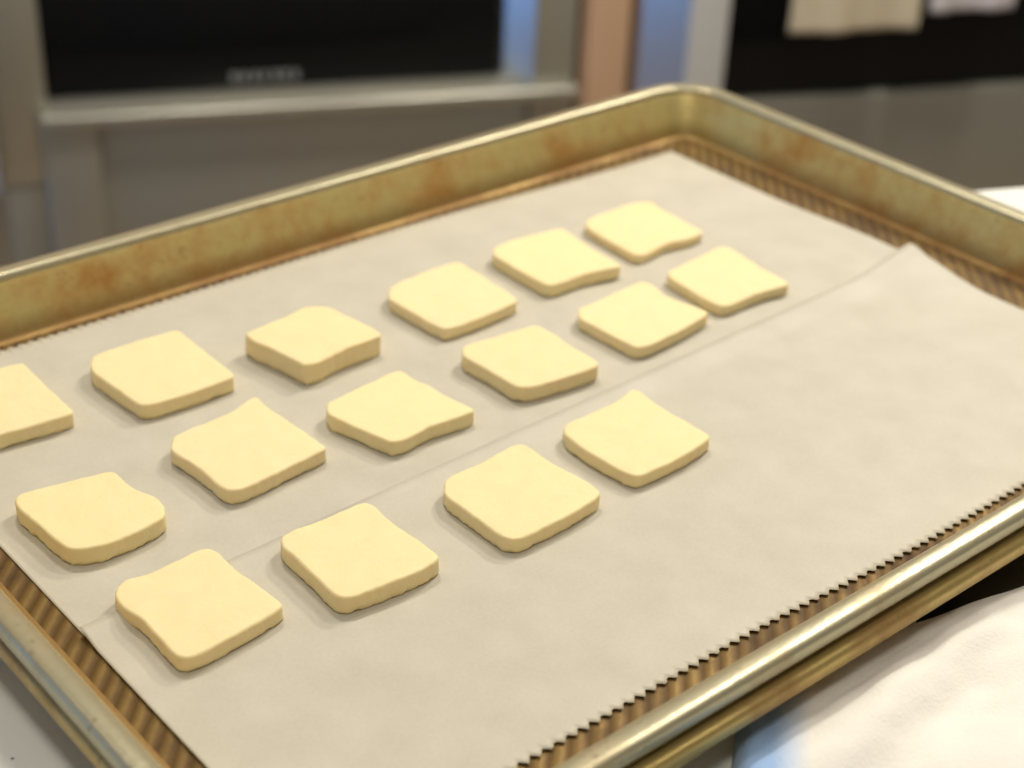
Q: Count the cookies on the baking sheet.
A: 16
